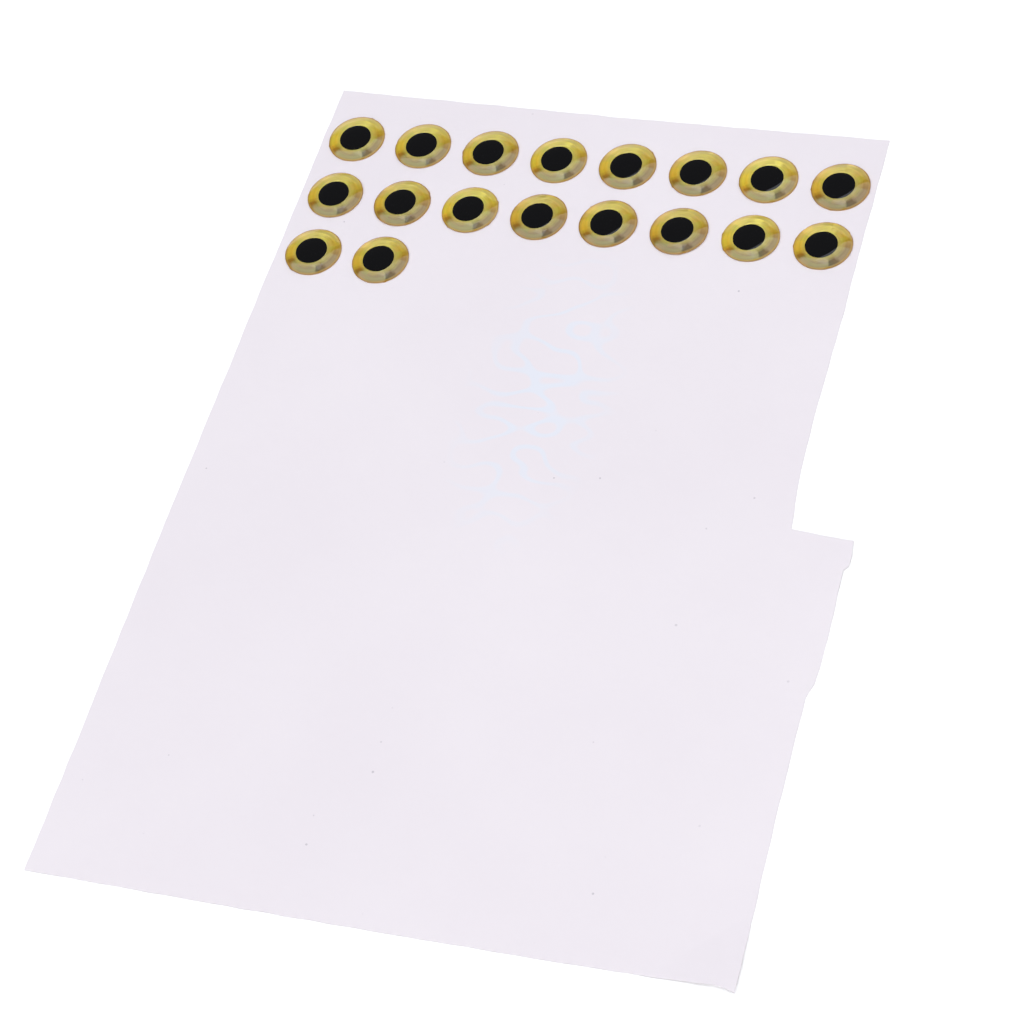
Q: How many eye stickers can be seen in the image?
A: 18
